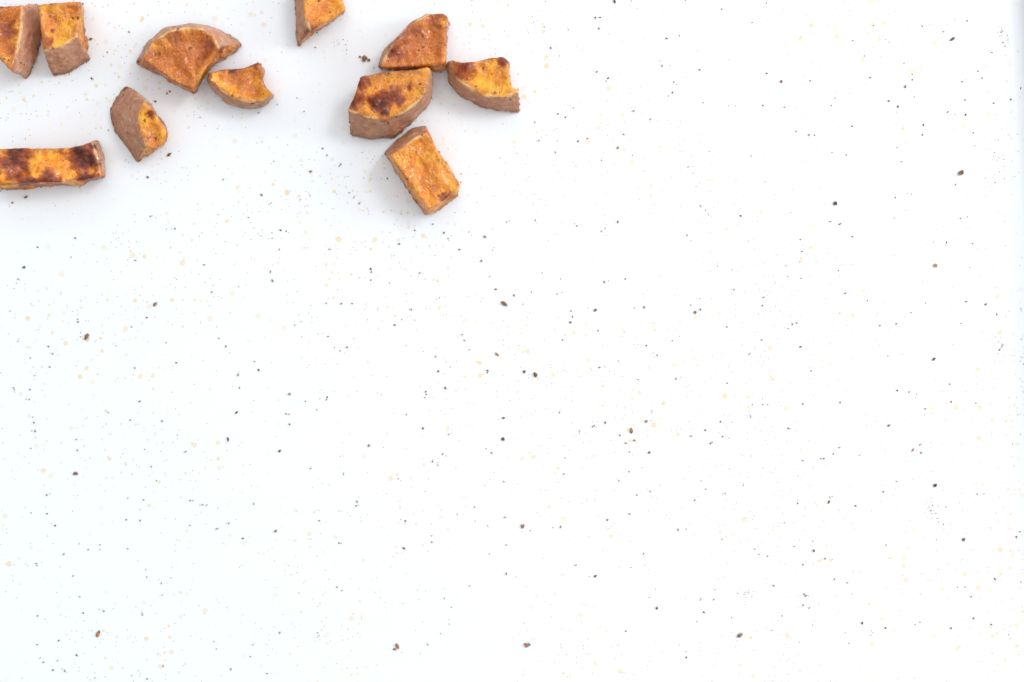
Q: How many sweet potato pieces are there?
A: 11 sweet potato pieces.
